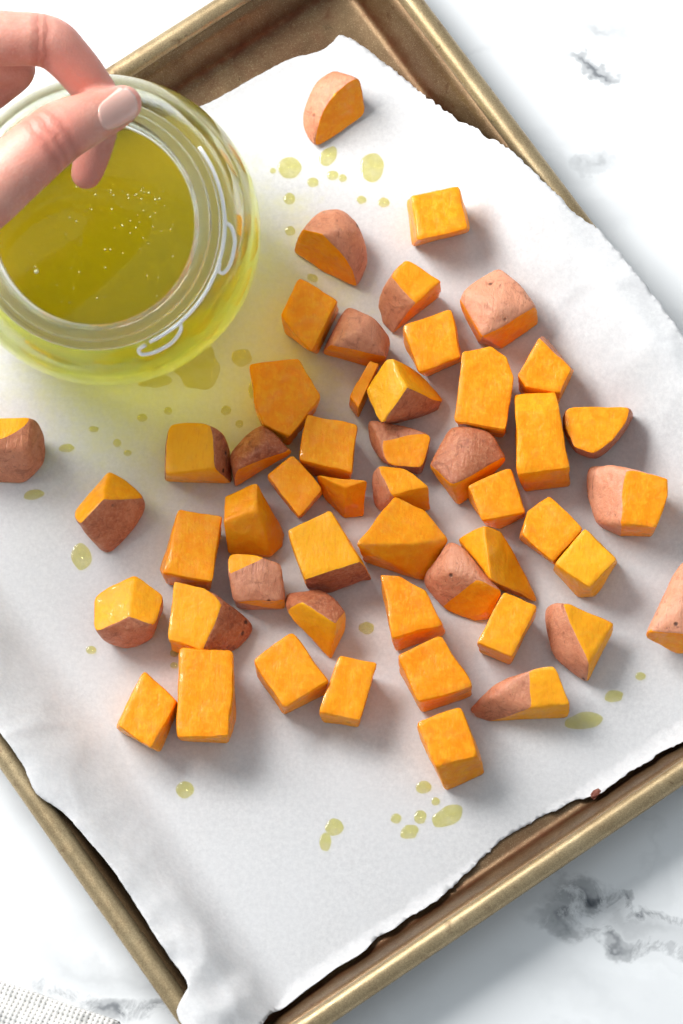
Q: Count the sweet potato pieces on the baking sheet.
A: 50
